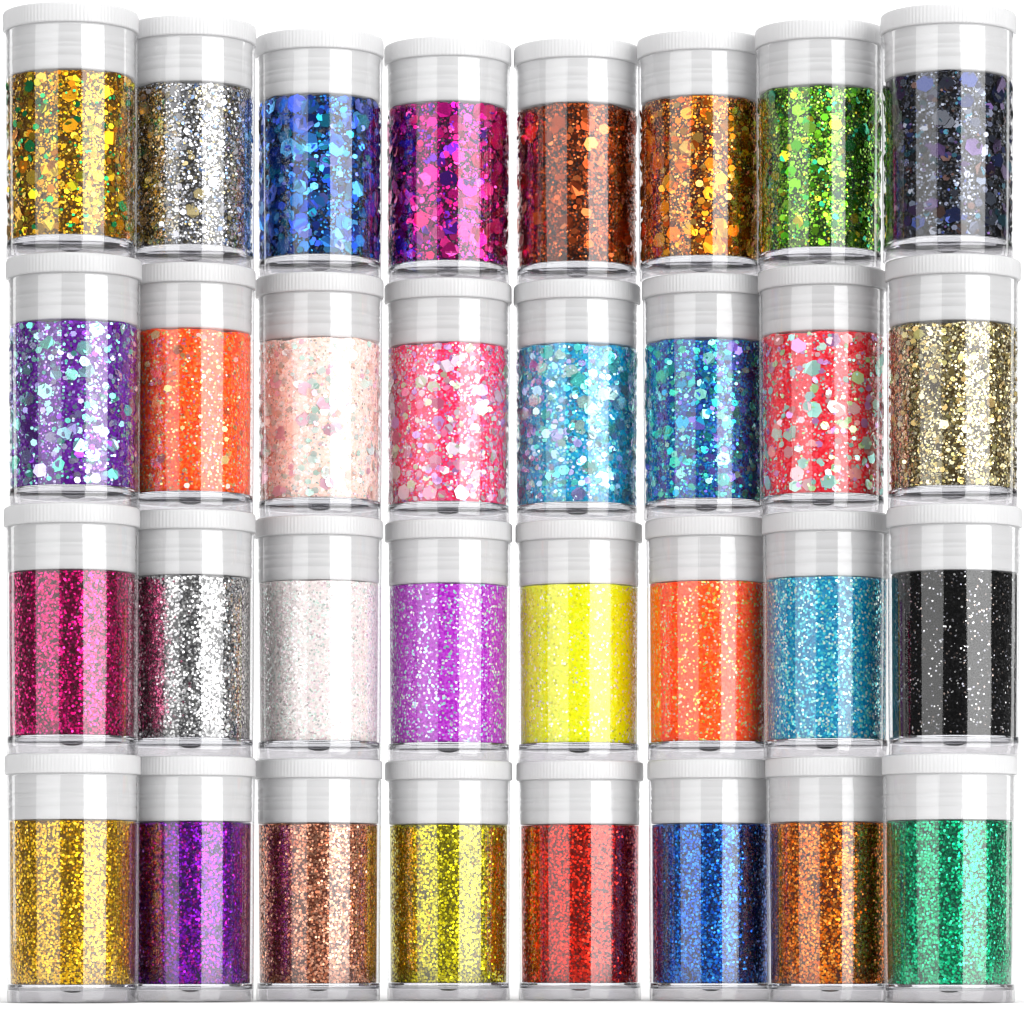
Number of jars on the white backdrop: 32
